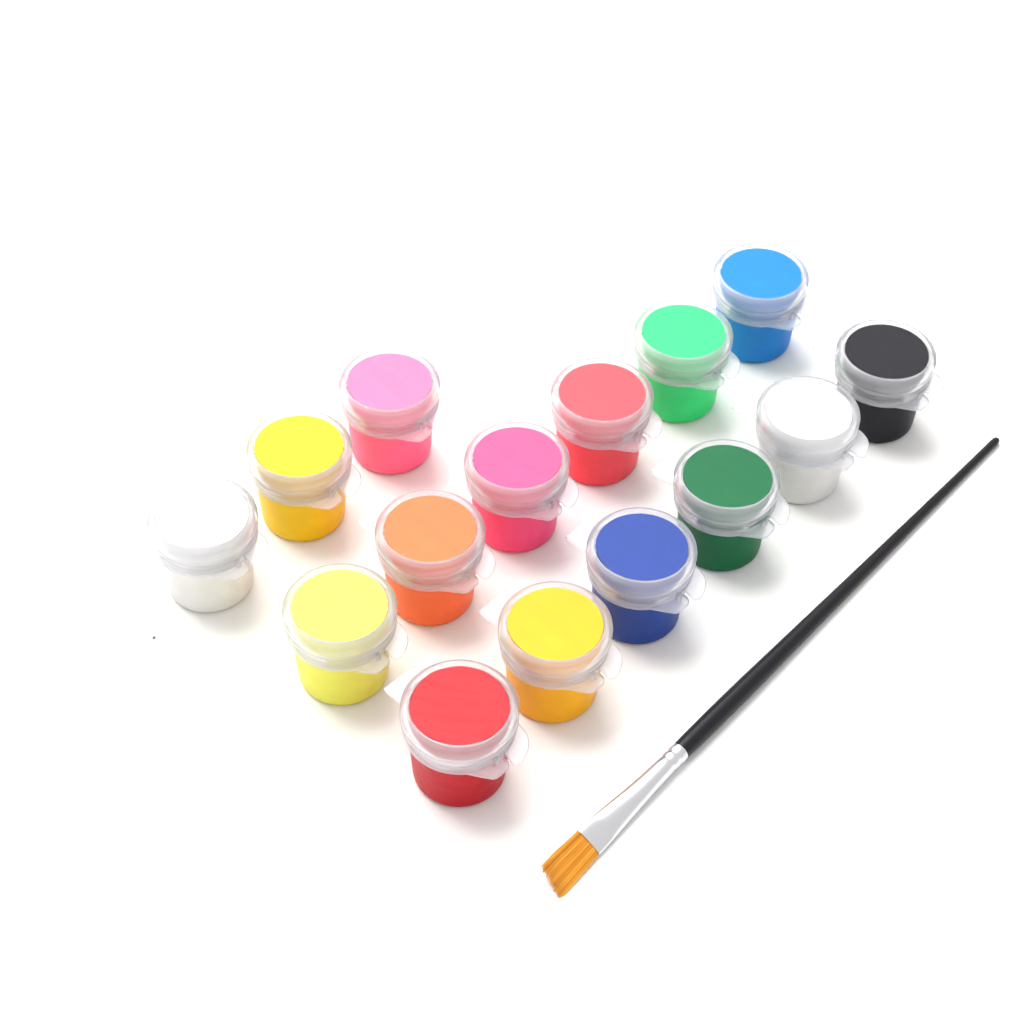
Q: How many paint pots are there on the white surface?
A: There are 15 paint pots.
